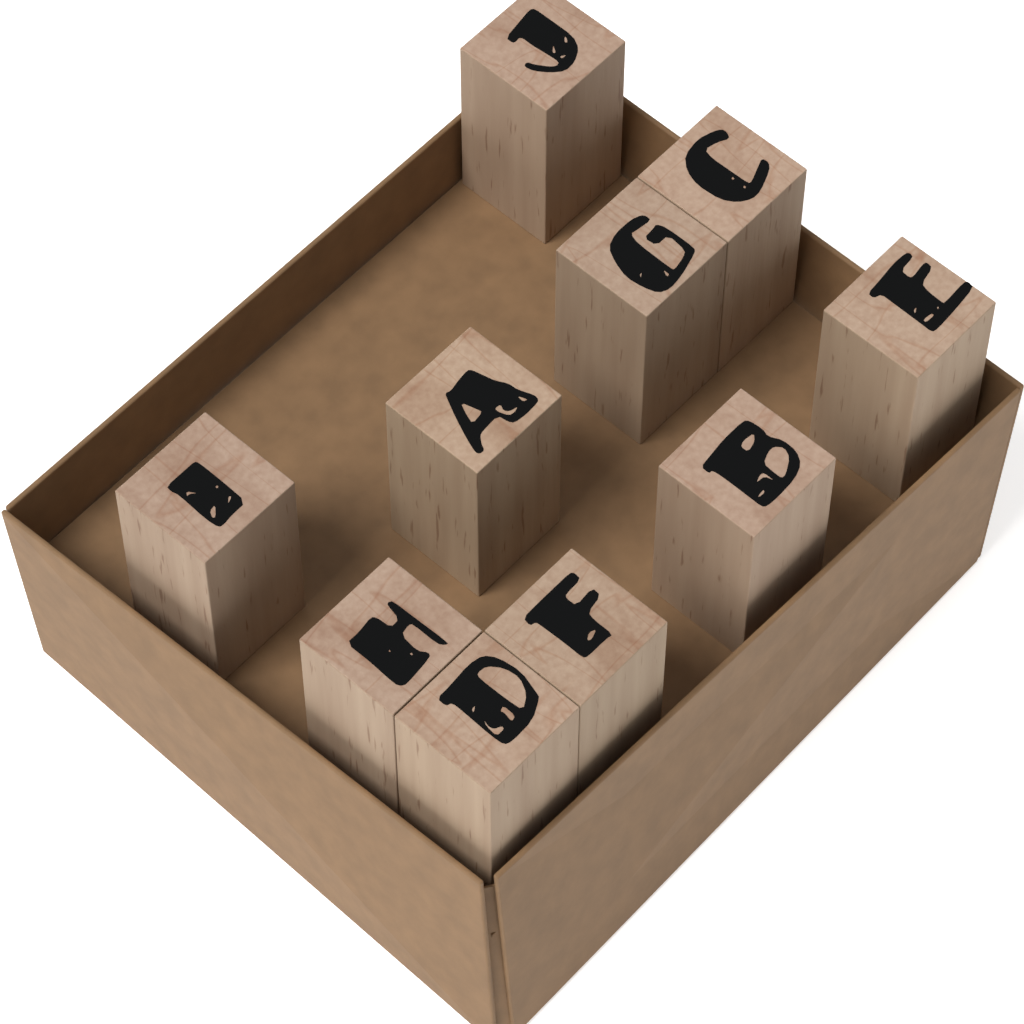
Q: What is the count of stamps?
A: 10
